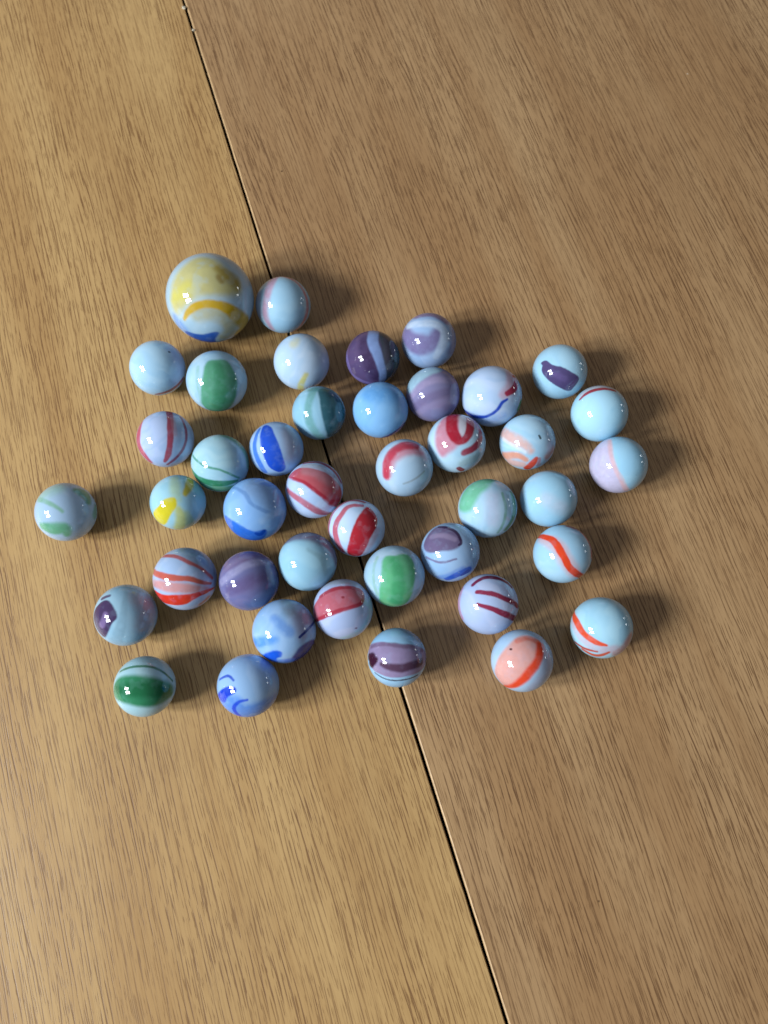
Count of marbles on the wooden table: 42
